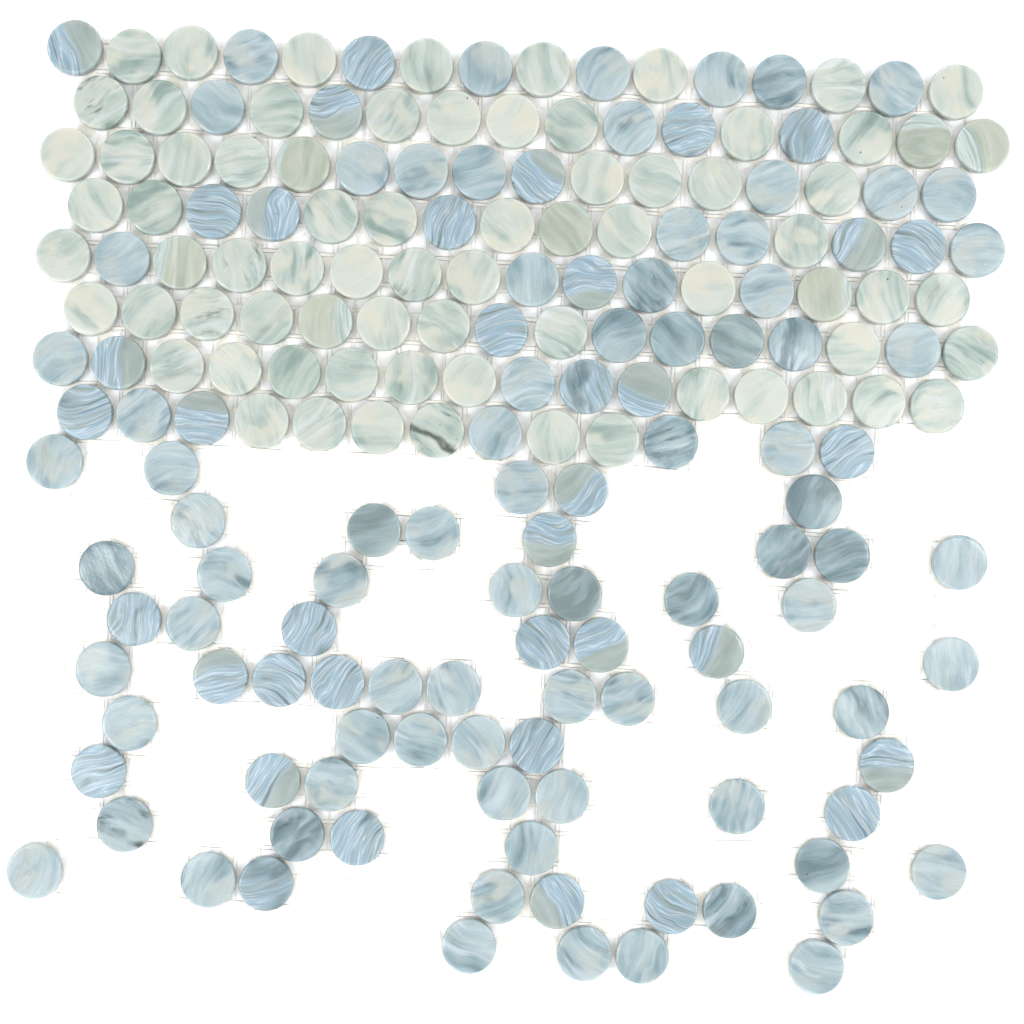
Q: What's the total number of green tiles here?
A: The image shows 74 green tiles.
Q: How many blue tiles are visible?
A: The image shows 118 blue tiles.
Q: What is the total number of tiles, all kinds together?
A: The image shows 192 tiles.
